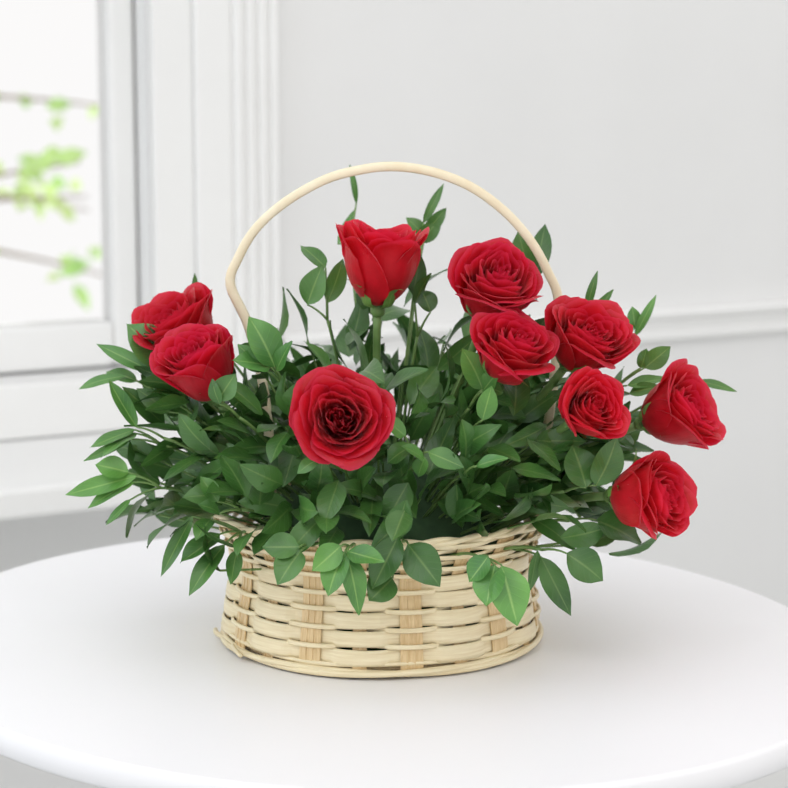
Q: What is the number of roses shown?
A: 10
